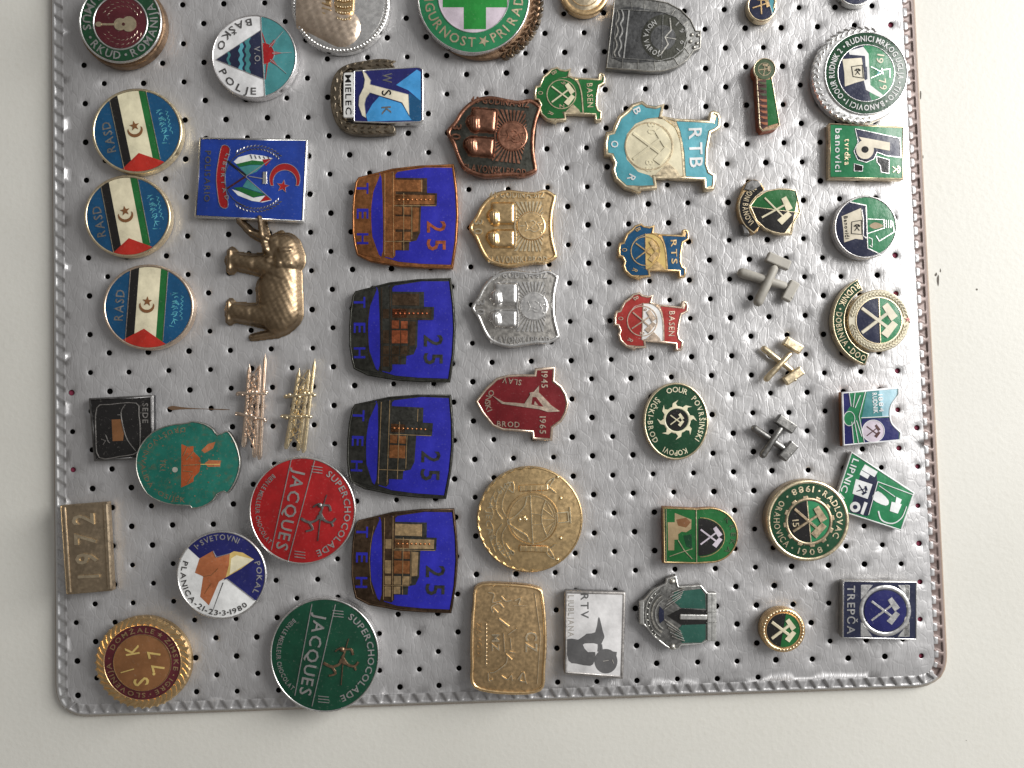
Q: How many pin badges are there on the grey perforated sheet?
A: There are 55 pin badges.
